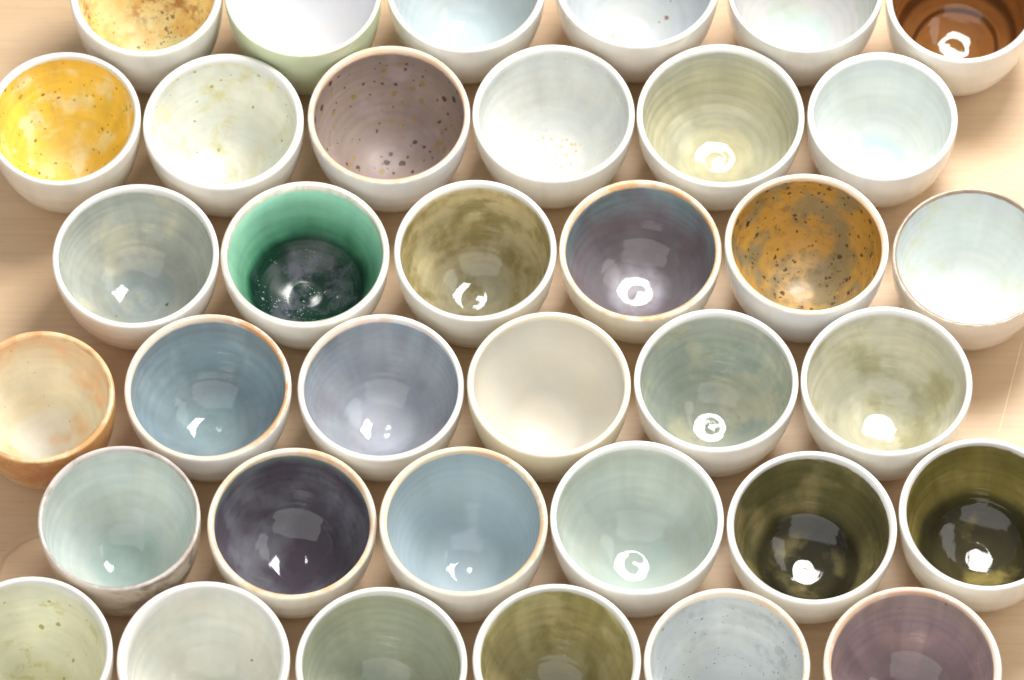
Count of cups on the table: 36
